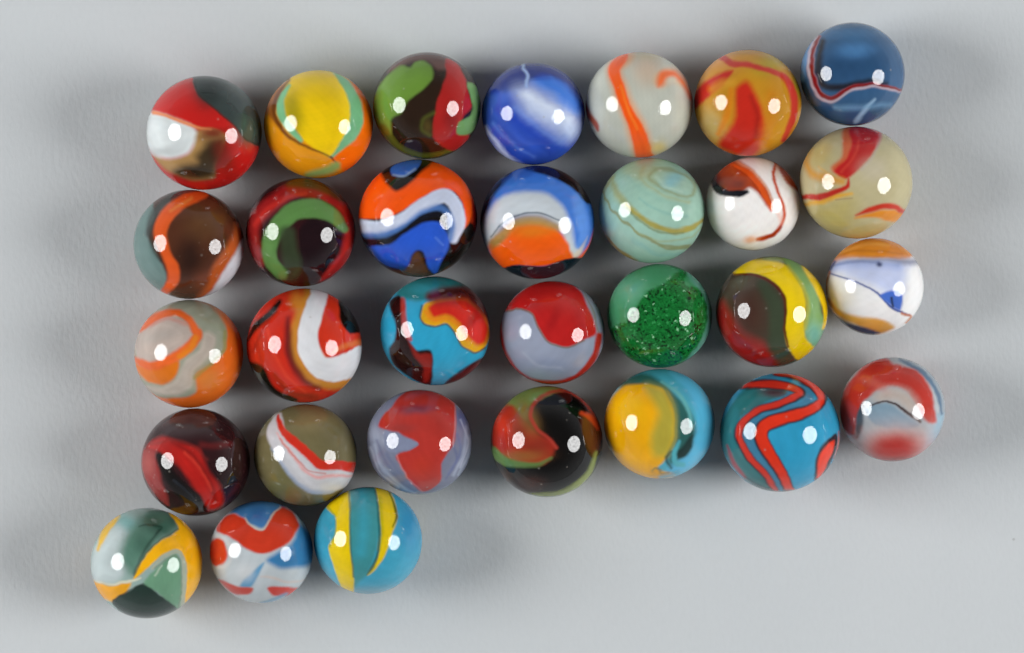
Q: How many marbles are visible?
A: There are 31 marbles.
